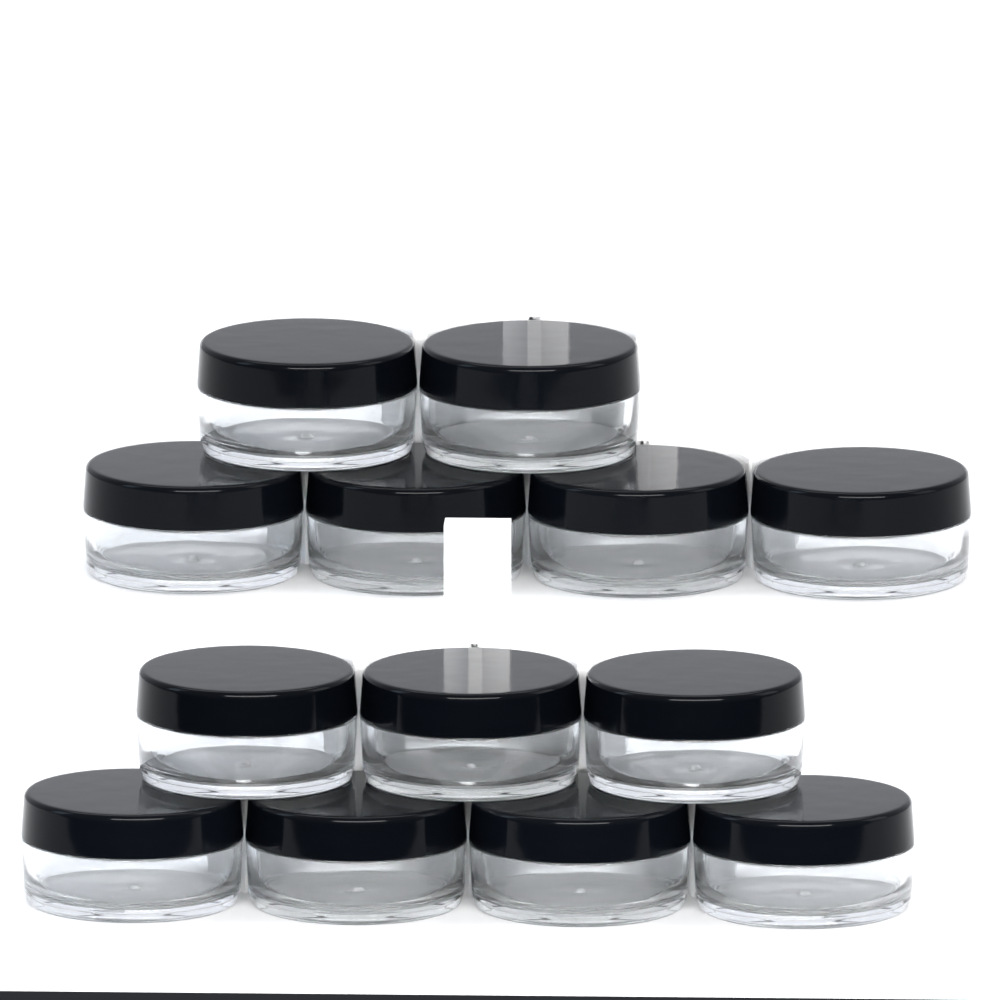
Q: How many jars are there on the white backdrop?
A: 13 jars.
